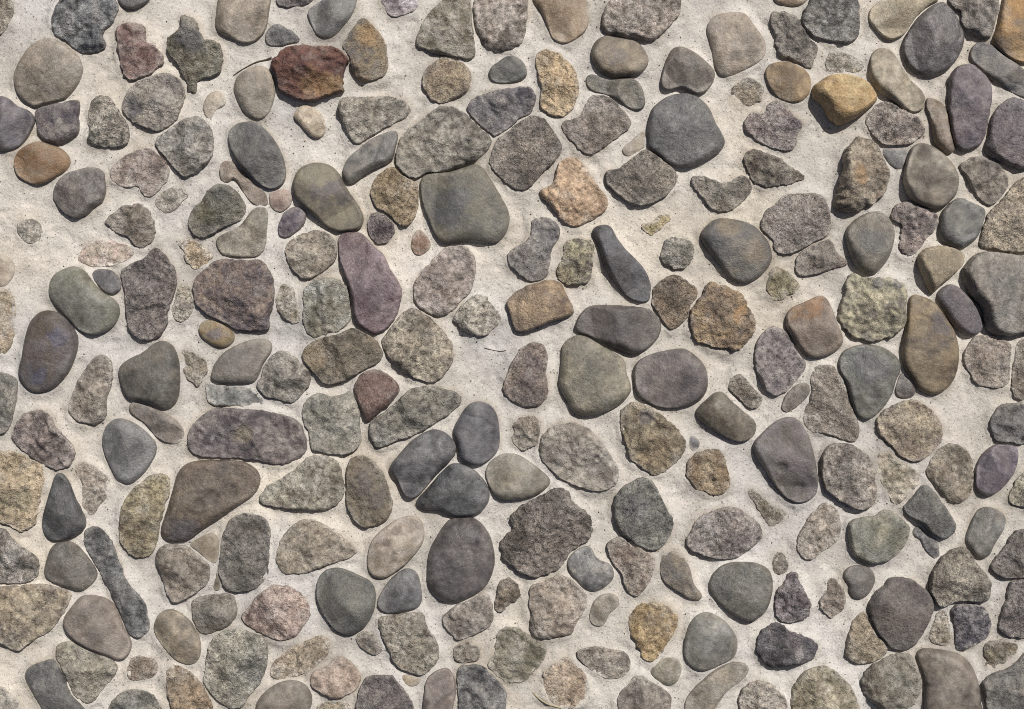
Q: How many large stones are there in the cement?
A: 200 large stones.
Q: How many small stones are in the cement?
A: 53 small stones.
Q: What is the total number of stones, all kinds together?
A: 253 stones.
